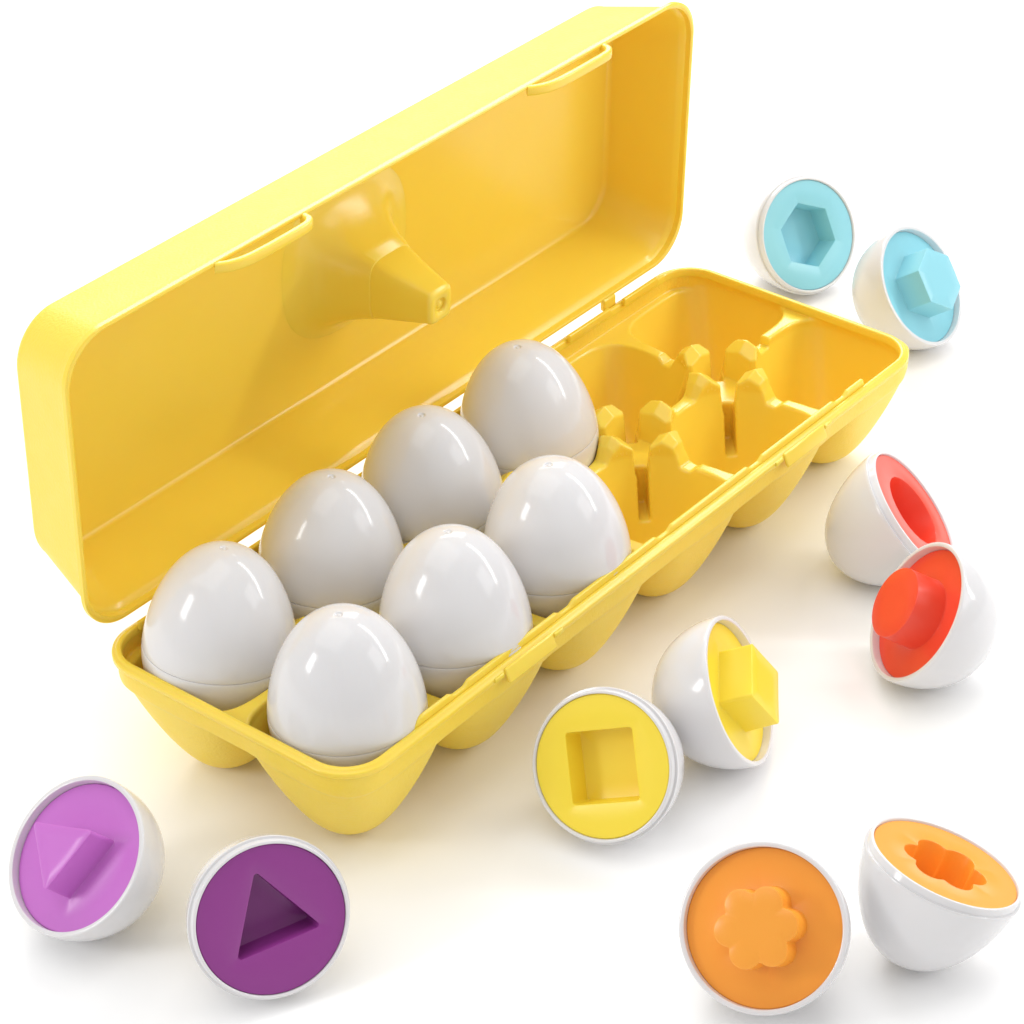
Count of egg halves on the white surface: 10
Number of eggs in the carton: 7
